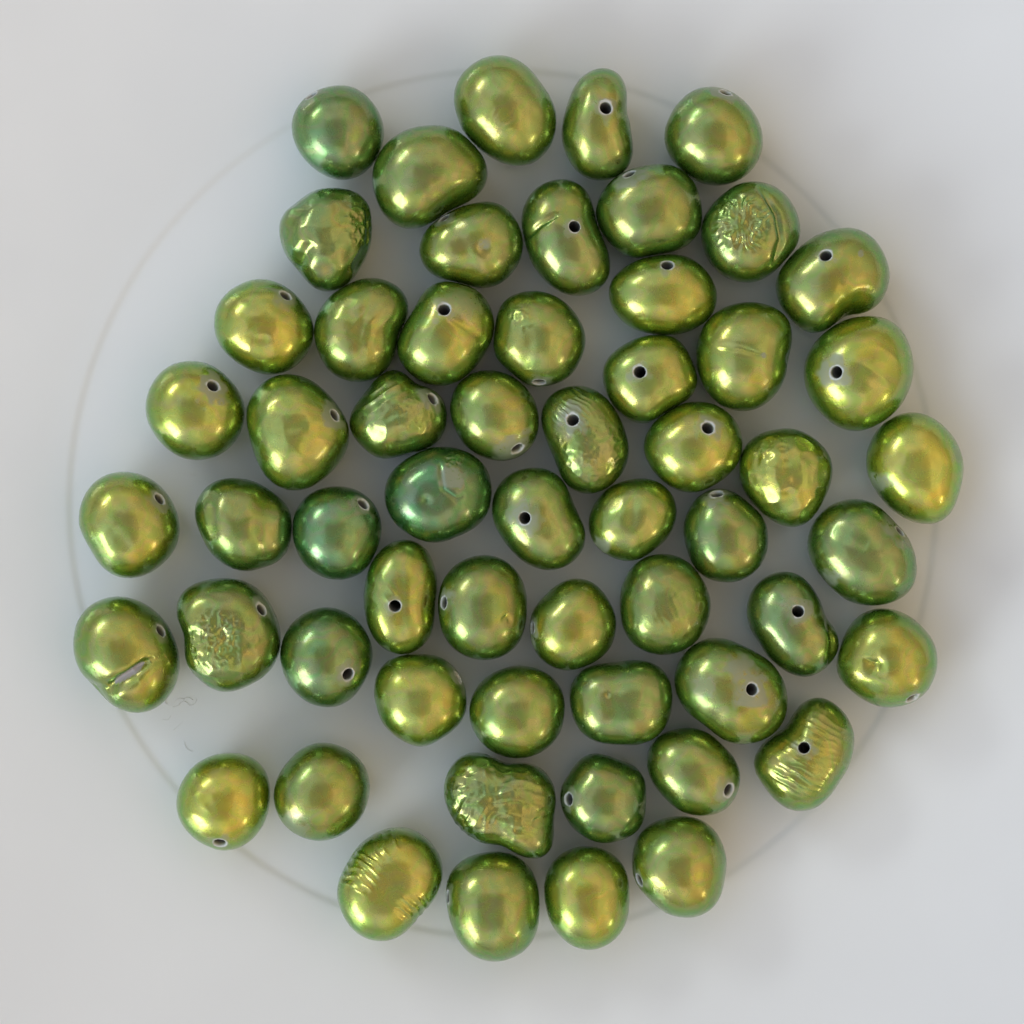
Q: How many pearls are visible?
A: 58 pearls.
